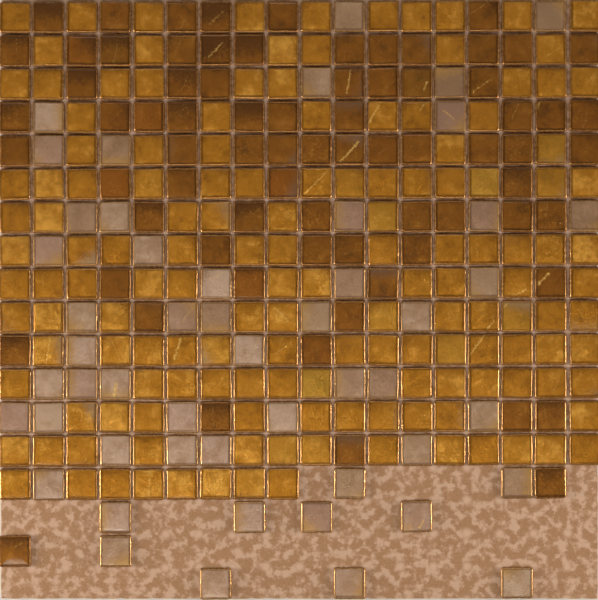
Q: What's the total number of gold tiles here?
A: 148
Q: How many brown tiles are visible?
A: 75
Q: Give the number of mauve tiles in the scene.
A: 50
